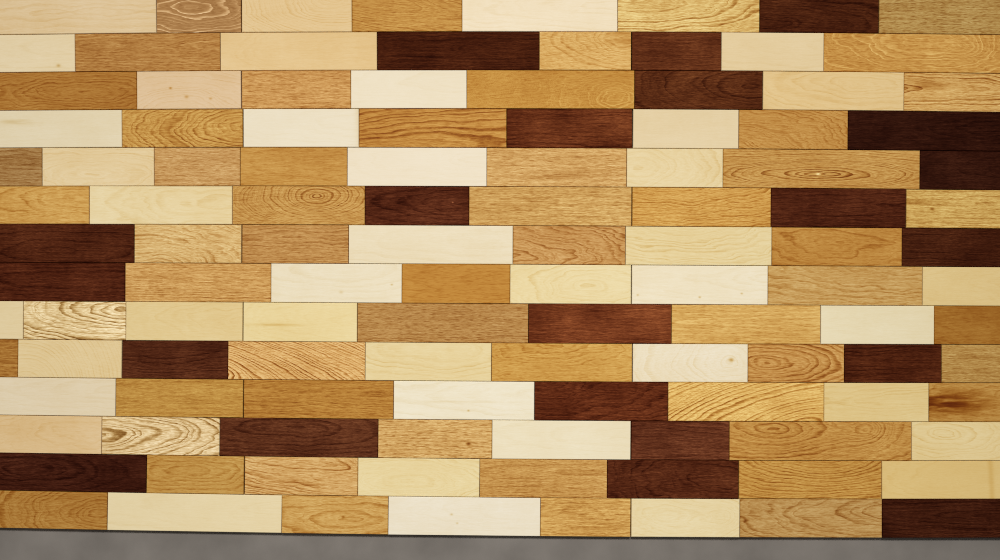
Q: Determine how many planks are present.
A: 116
